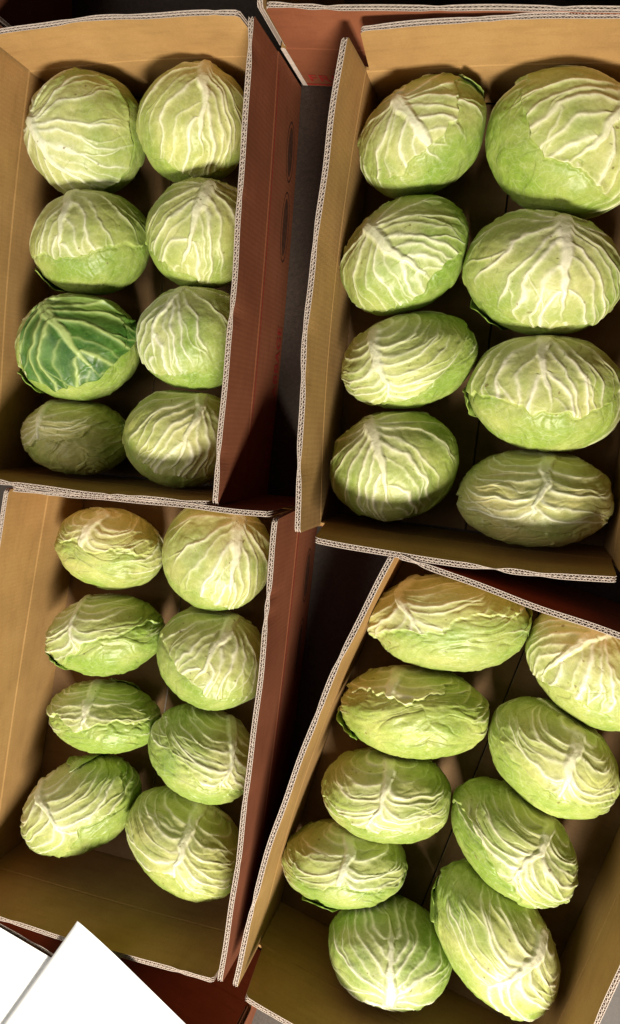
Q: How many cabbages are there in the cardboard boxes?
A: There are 33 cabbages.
